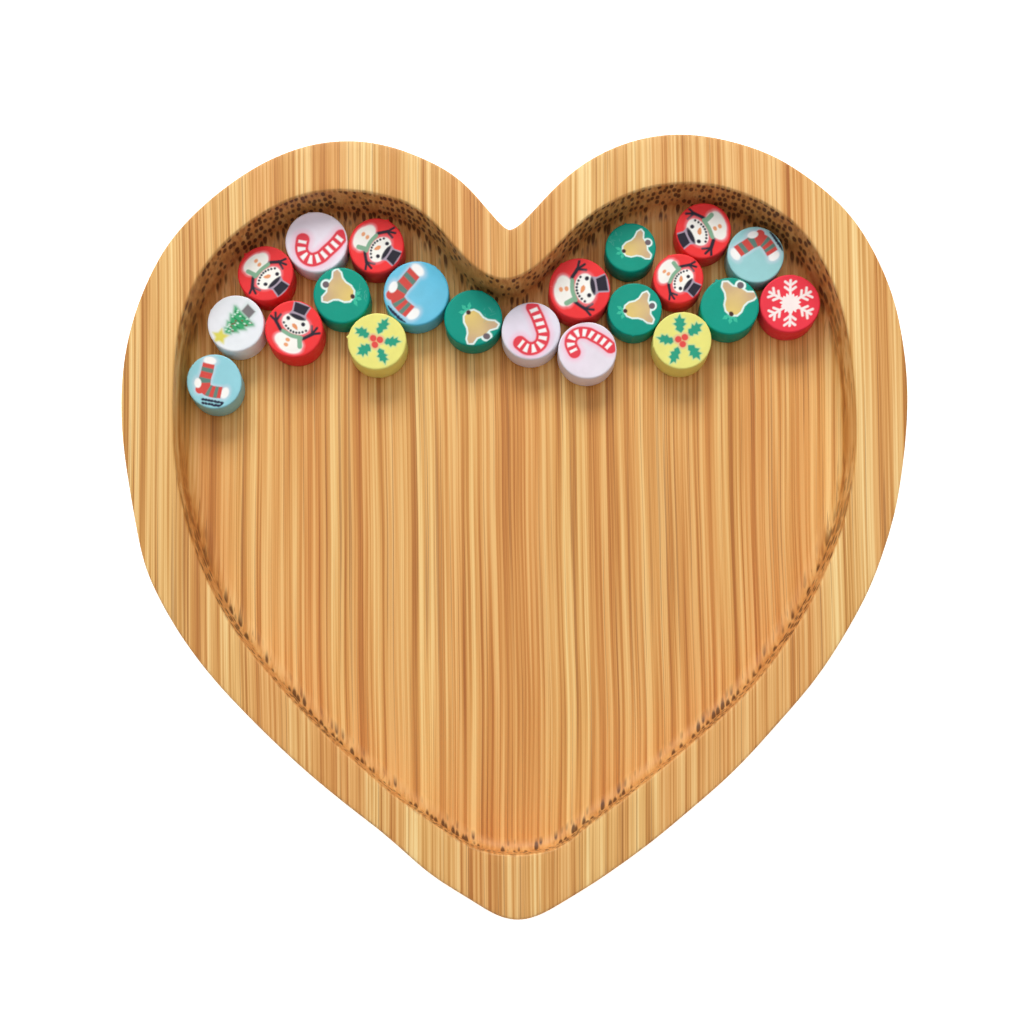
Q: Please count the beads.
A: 21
